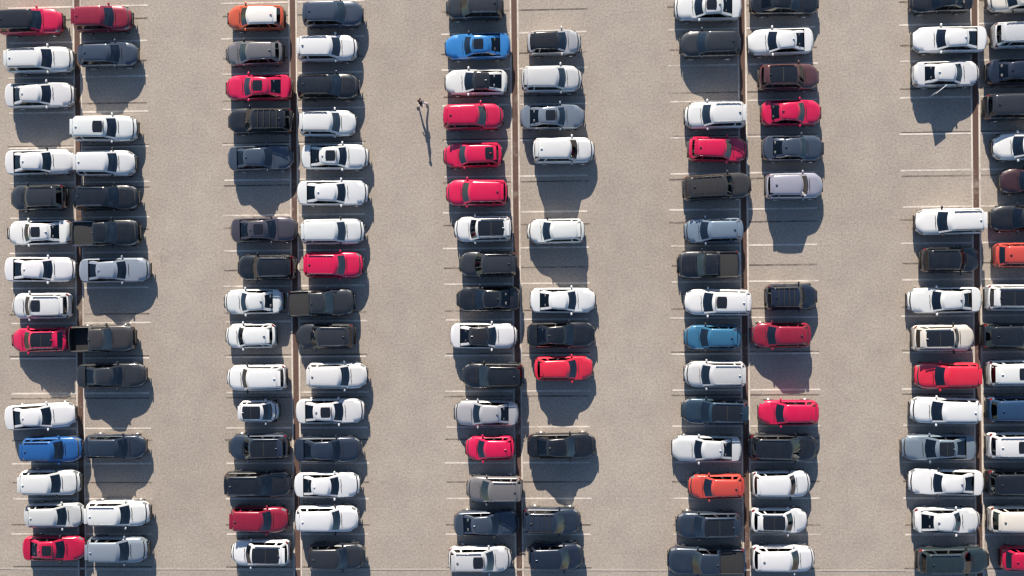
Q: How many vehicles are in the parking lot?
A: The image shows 141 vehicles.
